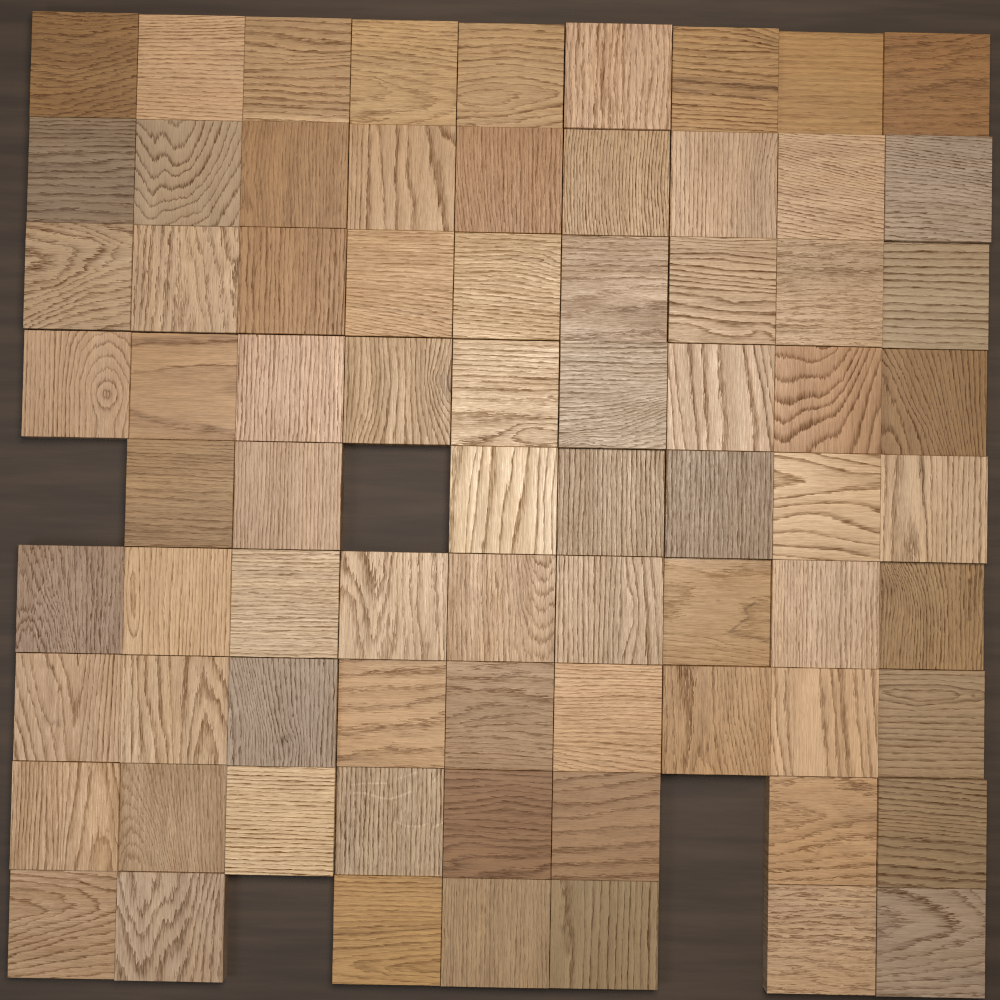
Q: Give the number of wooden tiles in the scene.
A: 76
